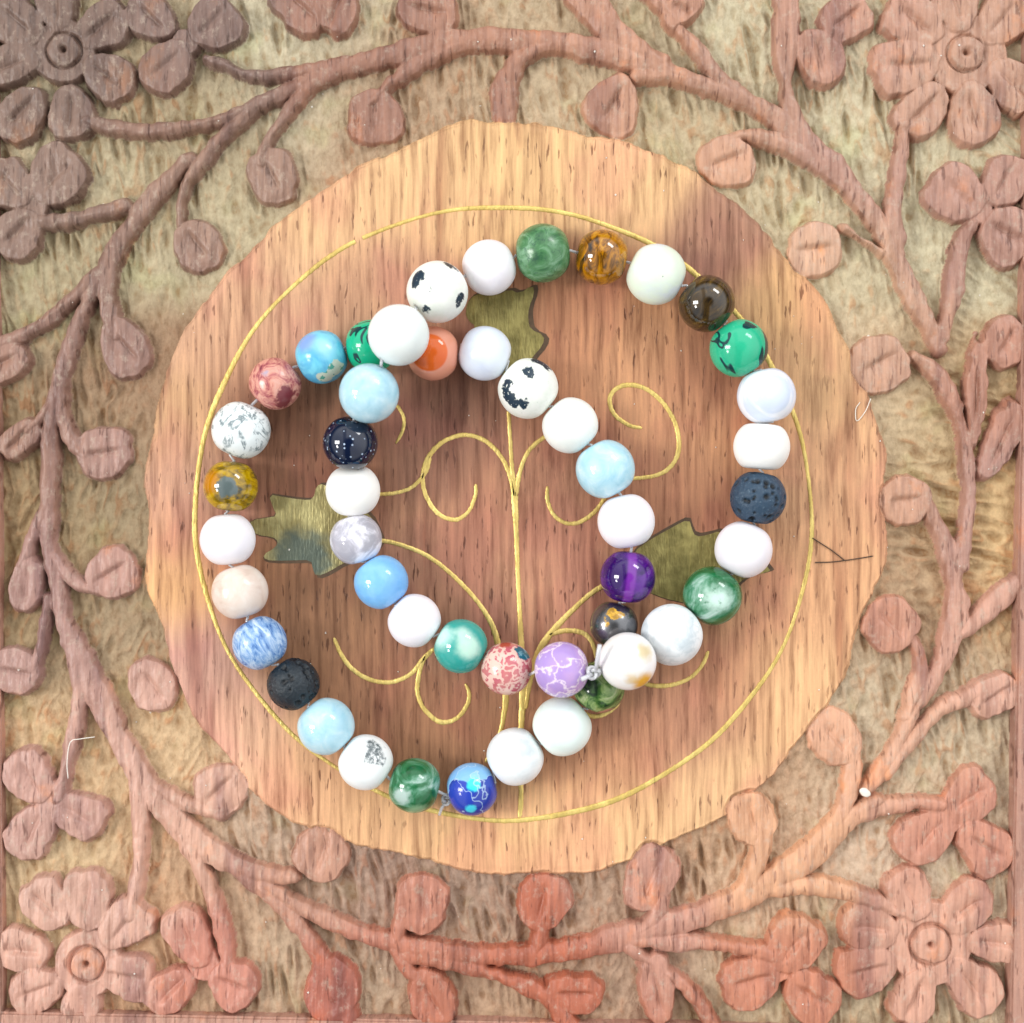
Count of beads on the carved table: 48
